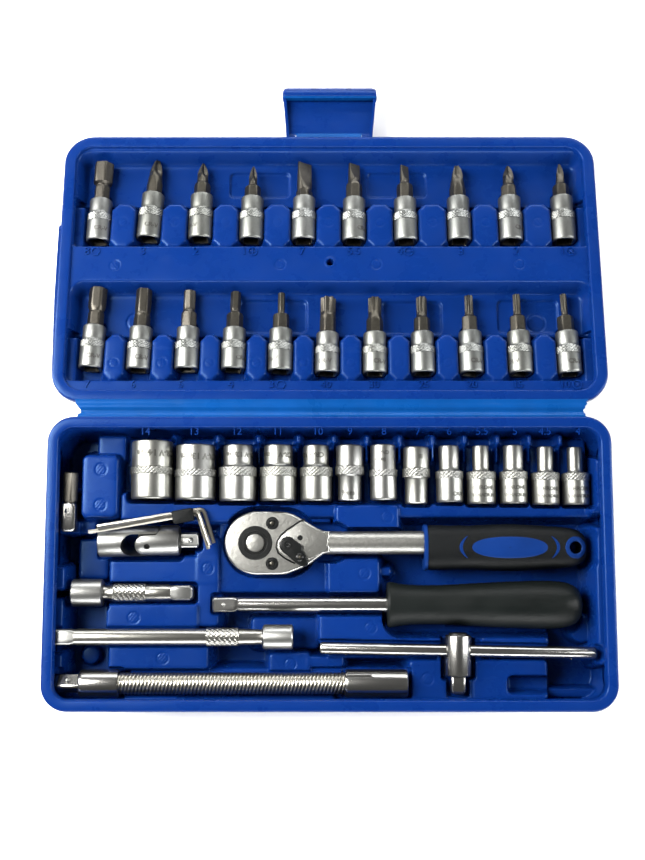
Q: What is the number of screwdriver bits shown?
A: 21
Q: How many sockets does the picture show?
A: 13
